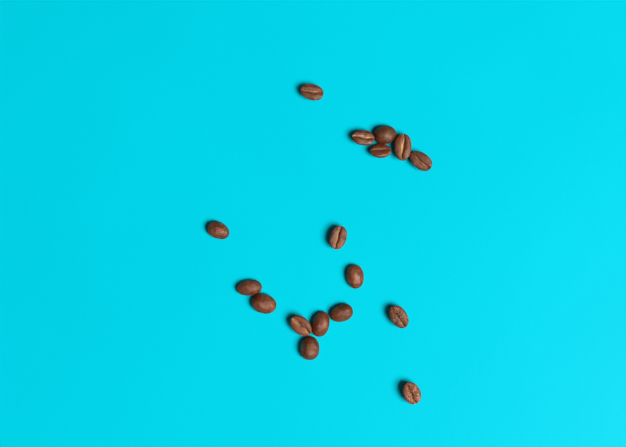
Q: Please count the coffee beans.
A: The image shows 17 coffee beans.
